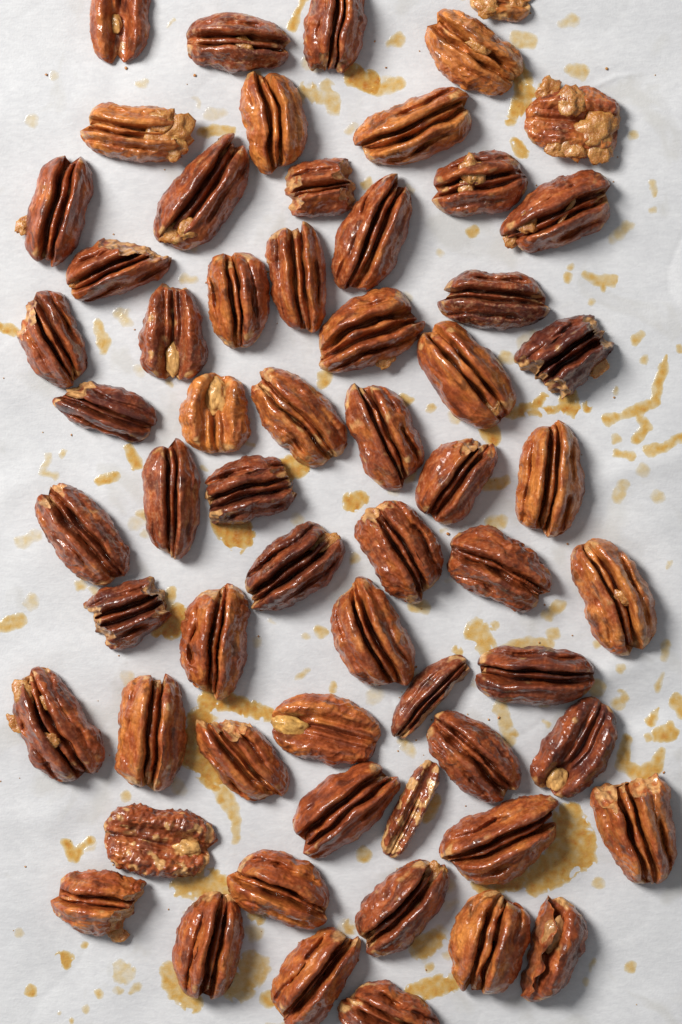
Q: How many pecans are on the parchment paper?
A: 61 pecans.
